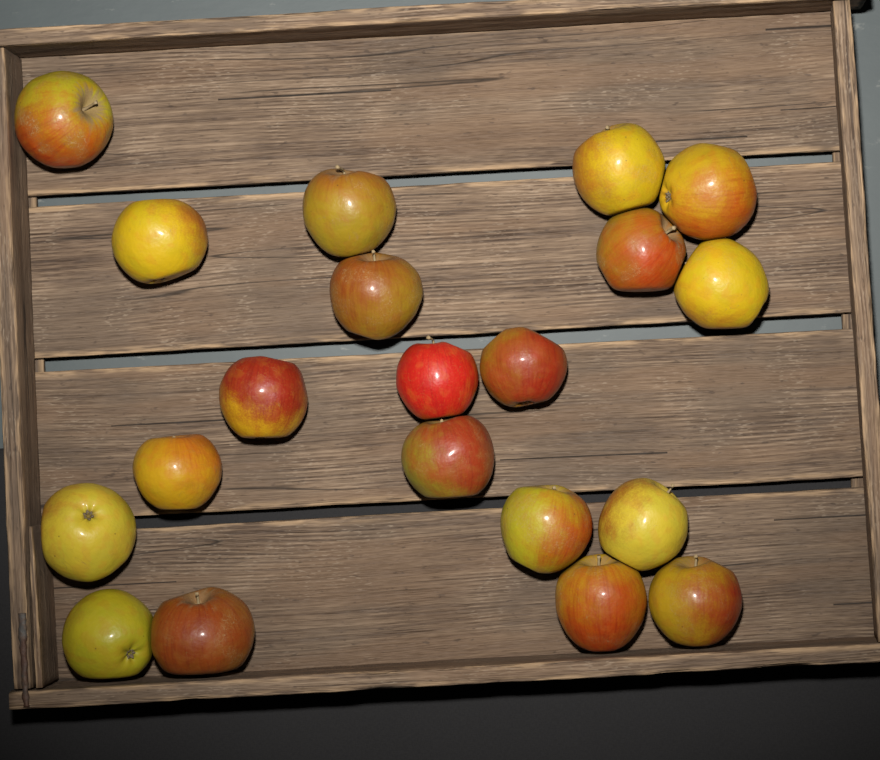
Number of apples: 20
